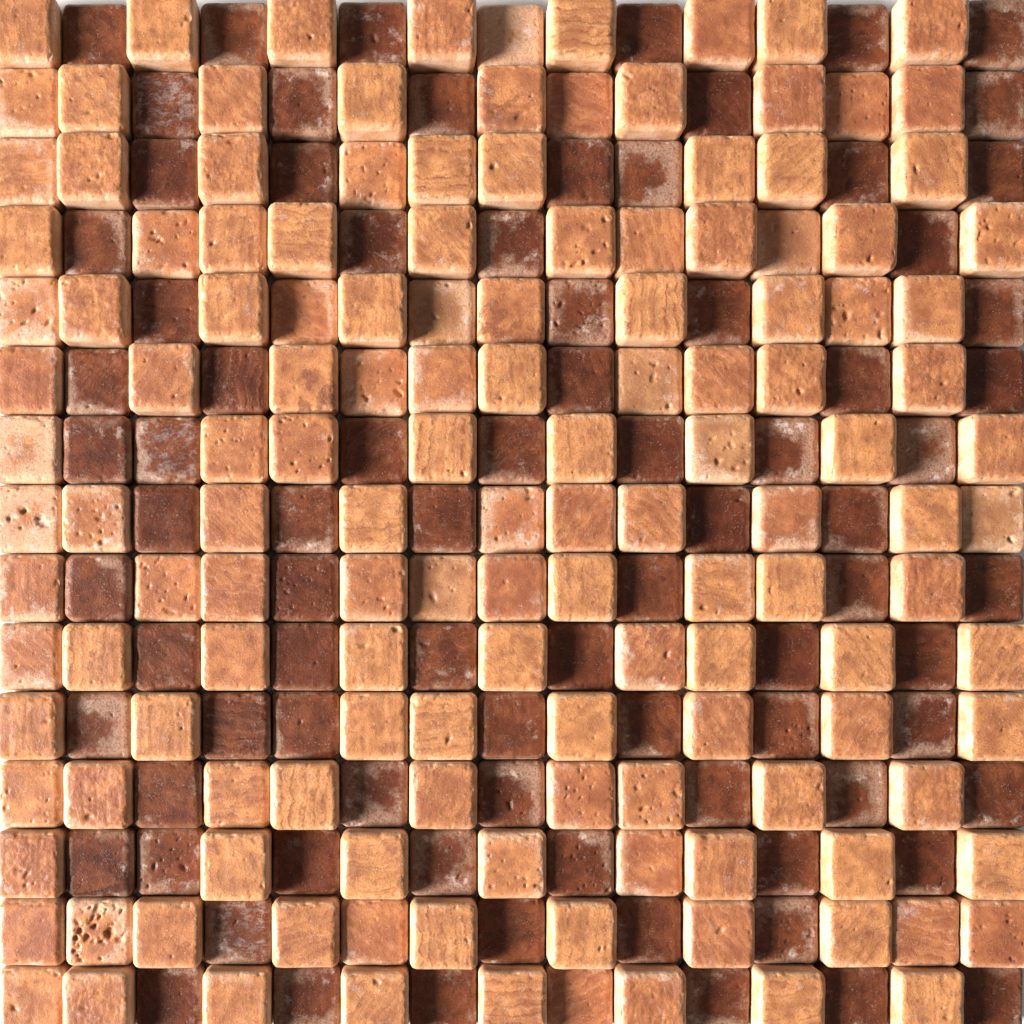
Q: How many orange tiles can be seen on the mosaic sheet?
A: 142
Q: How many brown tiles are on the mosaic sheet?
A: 83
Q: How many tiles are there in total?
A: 225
